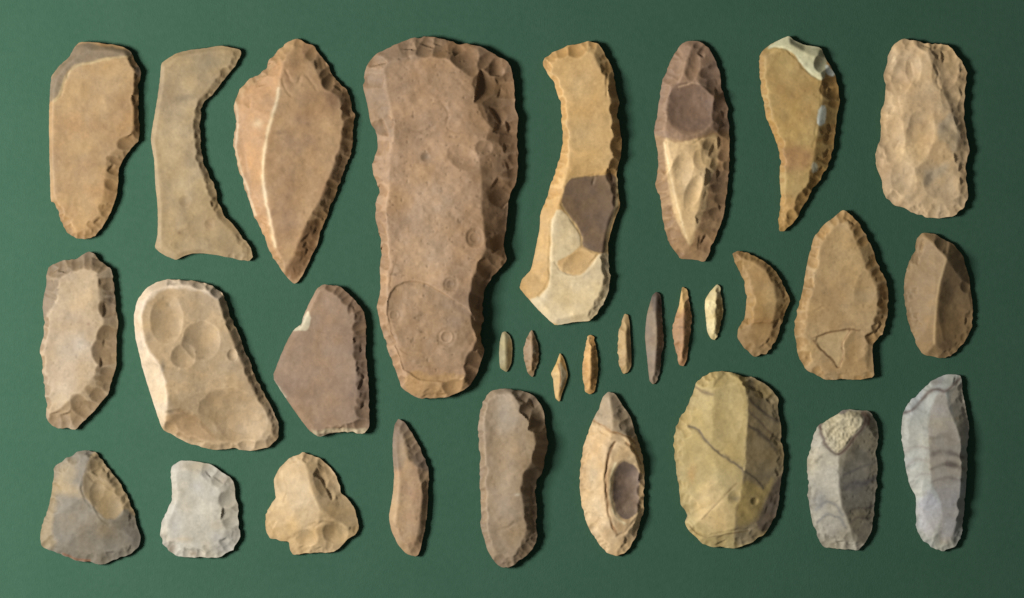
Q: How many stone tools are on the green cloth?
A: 31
